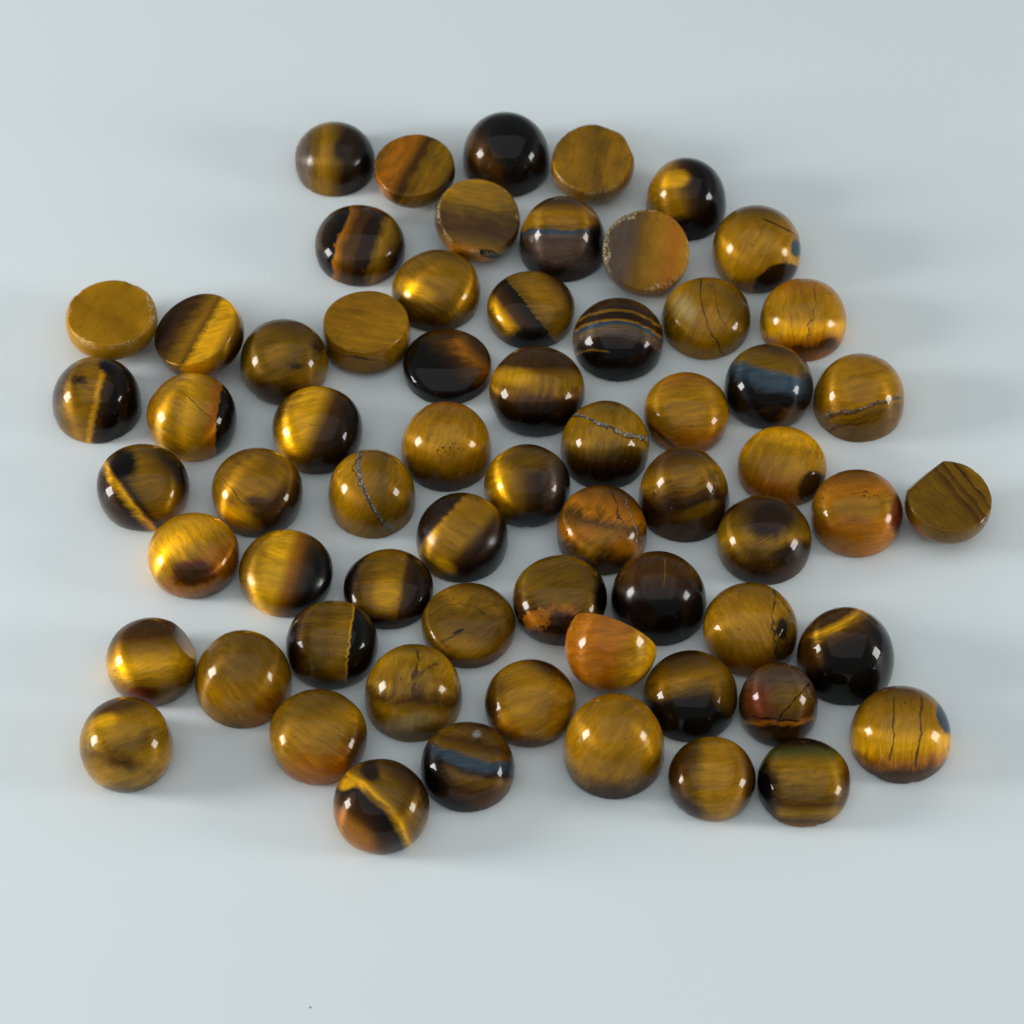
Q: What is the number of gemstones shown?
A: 64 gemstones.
